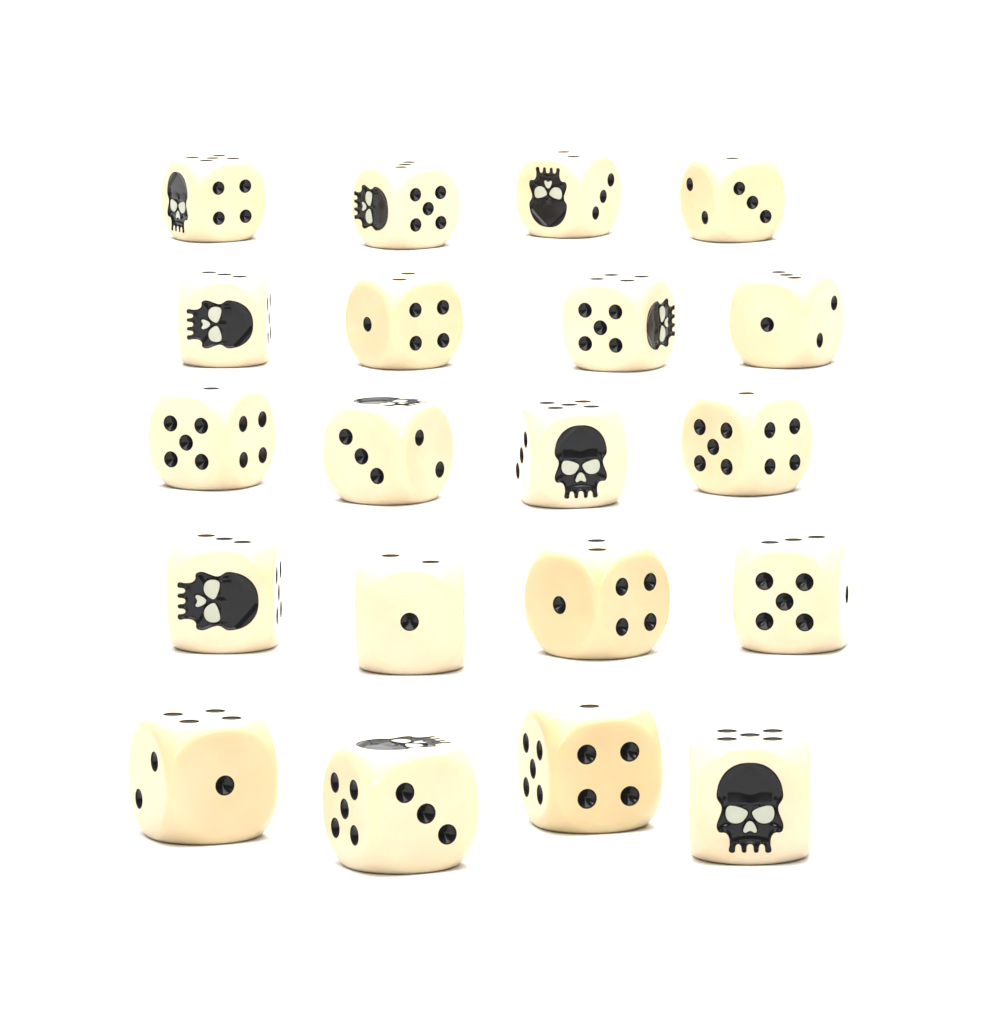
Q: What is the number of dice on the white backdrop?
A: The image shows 20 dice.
